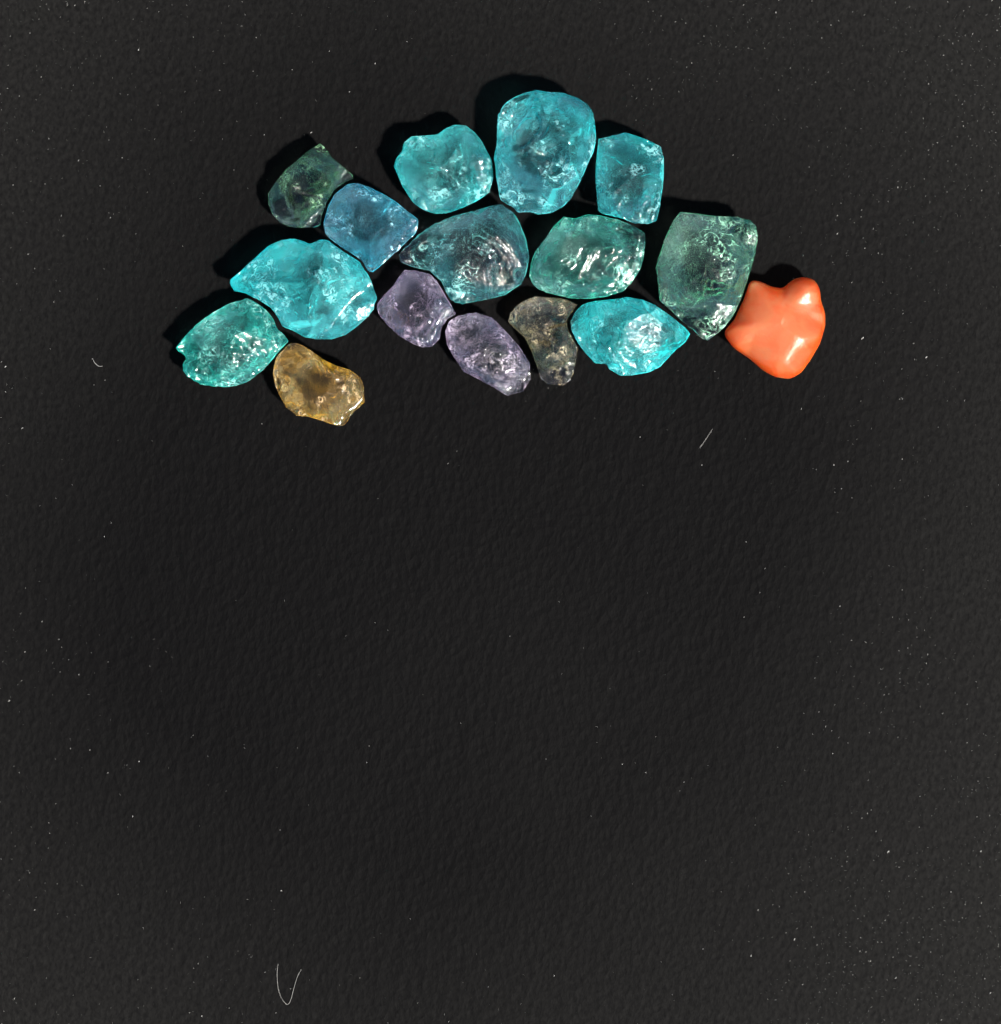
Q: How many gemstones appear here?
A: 16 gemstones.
